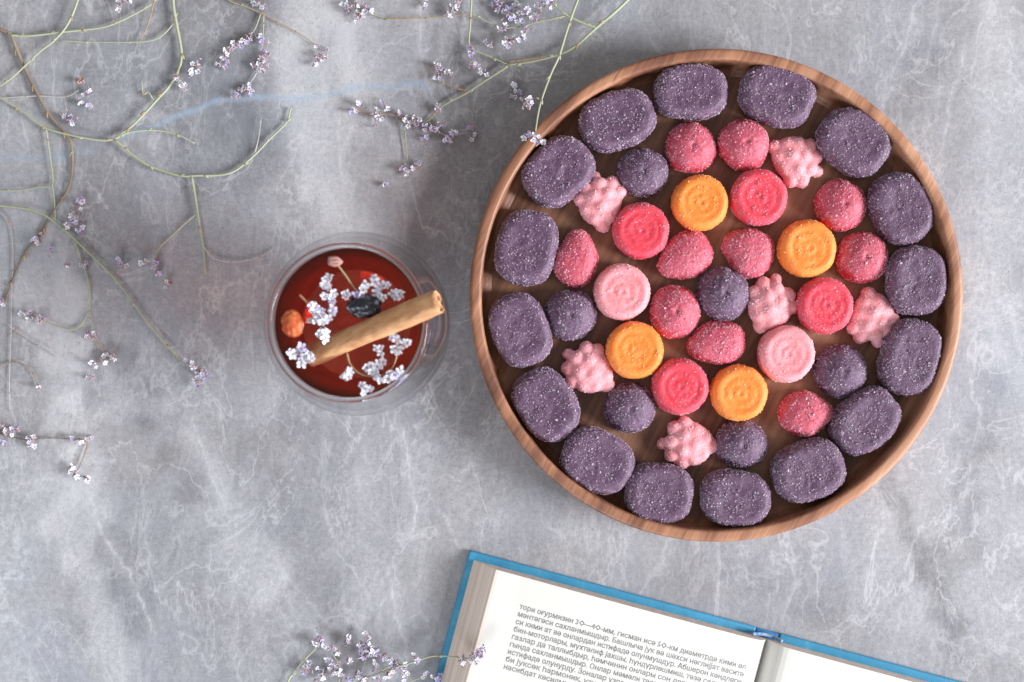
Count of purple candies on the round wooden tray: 22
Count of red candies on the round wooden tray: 14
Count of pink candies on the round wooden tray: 8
